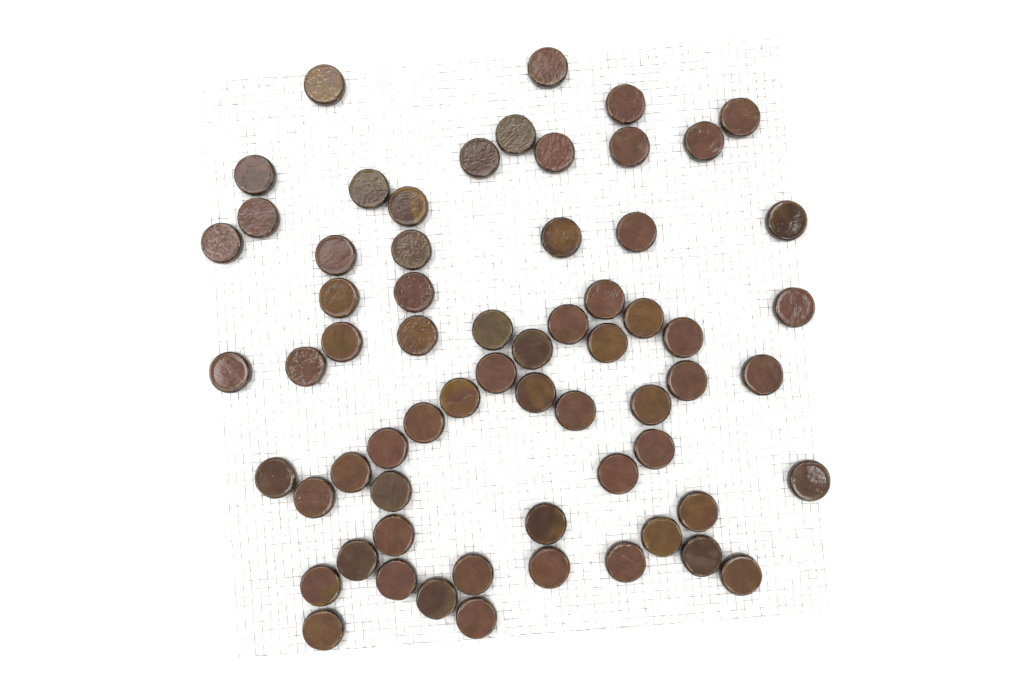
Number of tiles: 64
